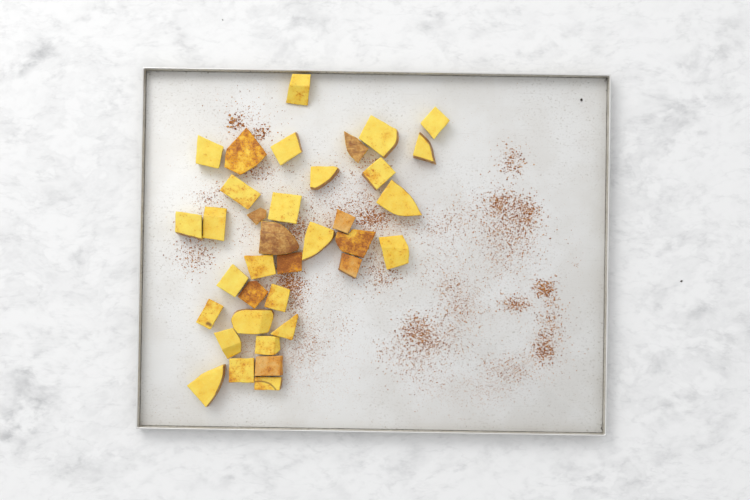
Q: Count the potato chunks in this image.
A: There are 36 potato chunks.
